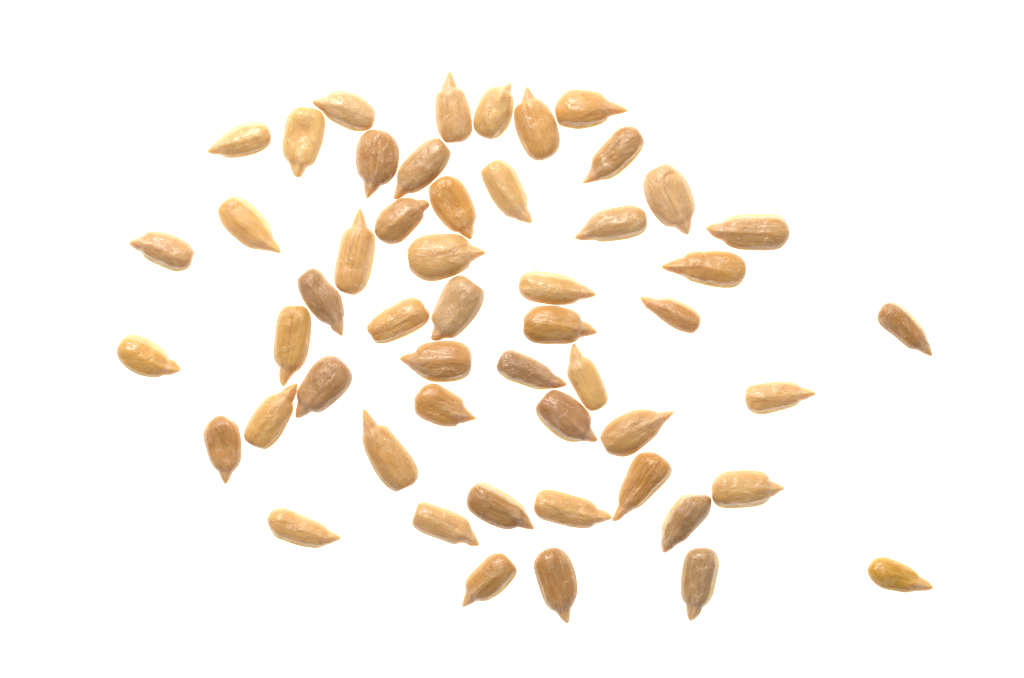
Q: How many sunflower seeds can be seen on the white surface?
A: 52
